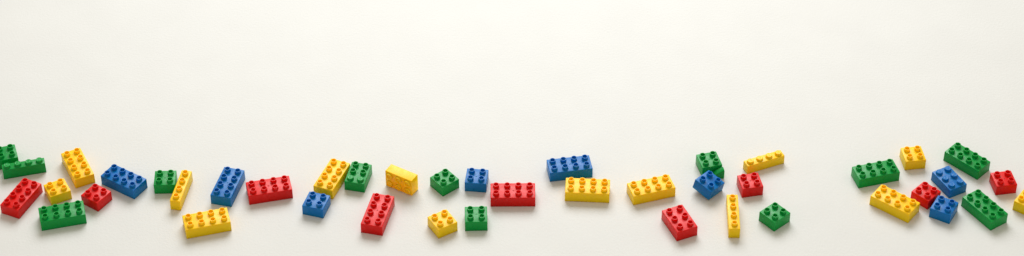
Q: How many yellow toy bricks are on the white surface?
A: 14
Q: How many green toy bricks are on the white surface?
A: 12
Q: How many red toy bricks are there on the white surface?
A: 9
